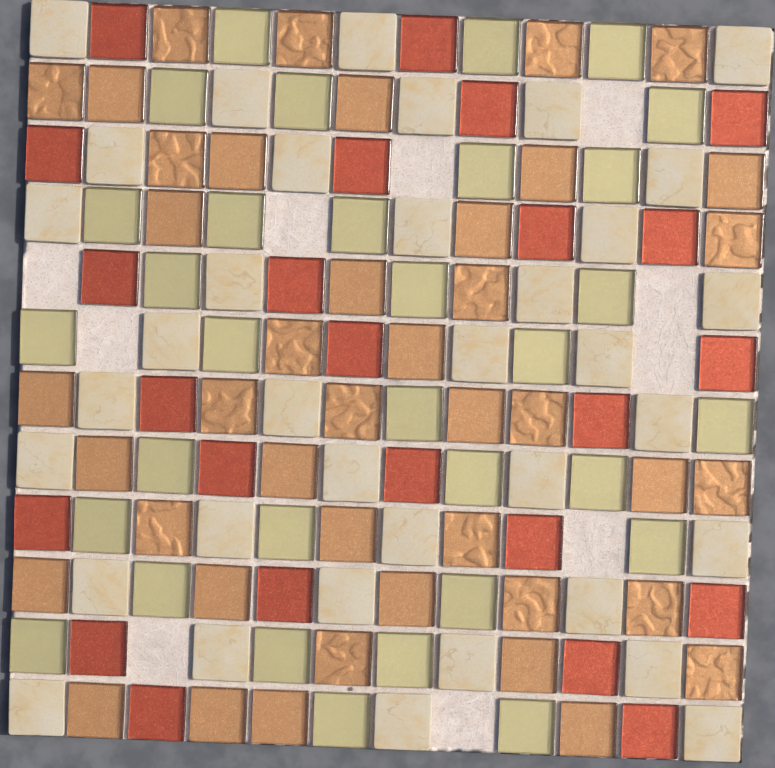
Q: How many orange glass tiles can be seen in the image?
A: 42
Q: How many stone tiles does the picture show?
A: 36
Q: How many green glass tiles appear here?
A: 32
